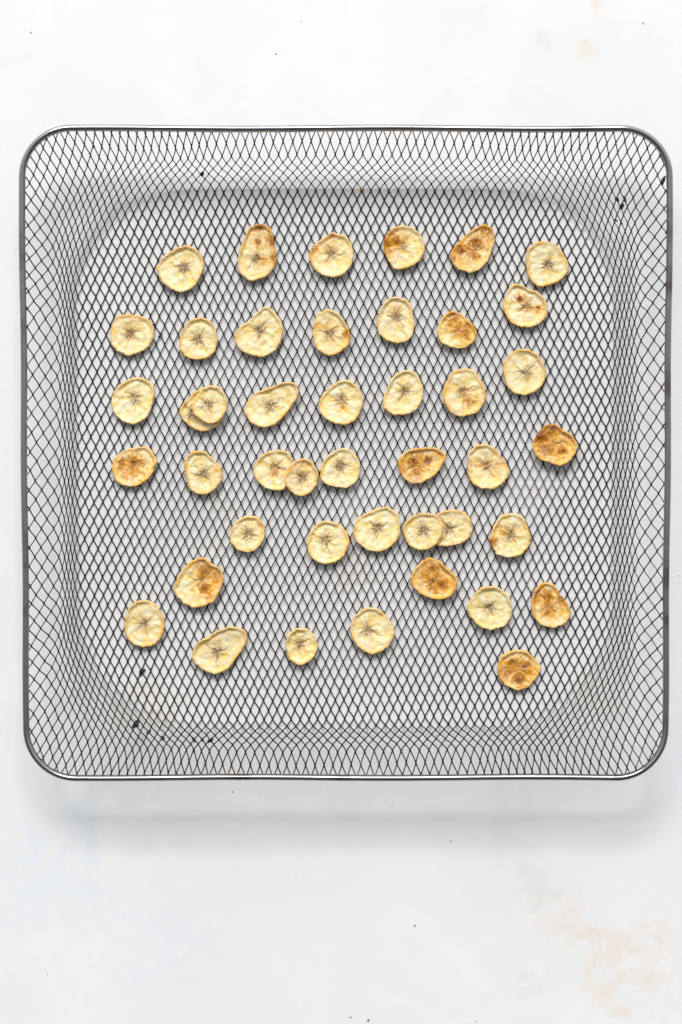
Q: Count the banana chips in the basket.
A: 44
